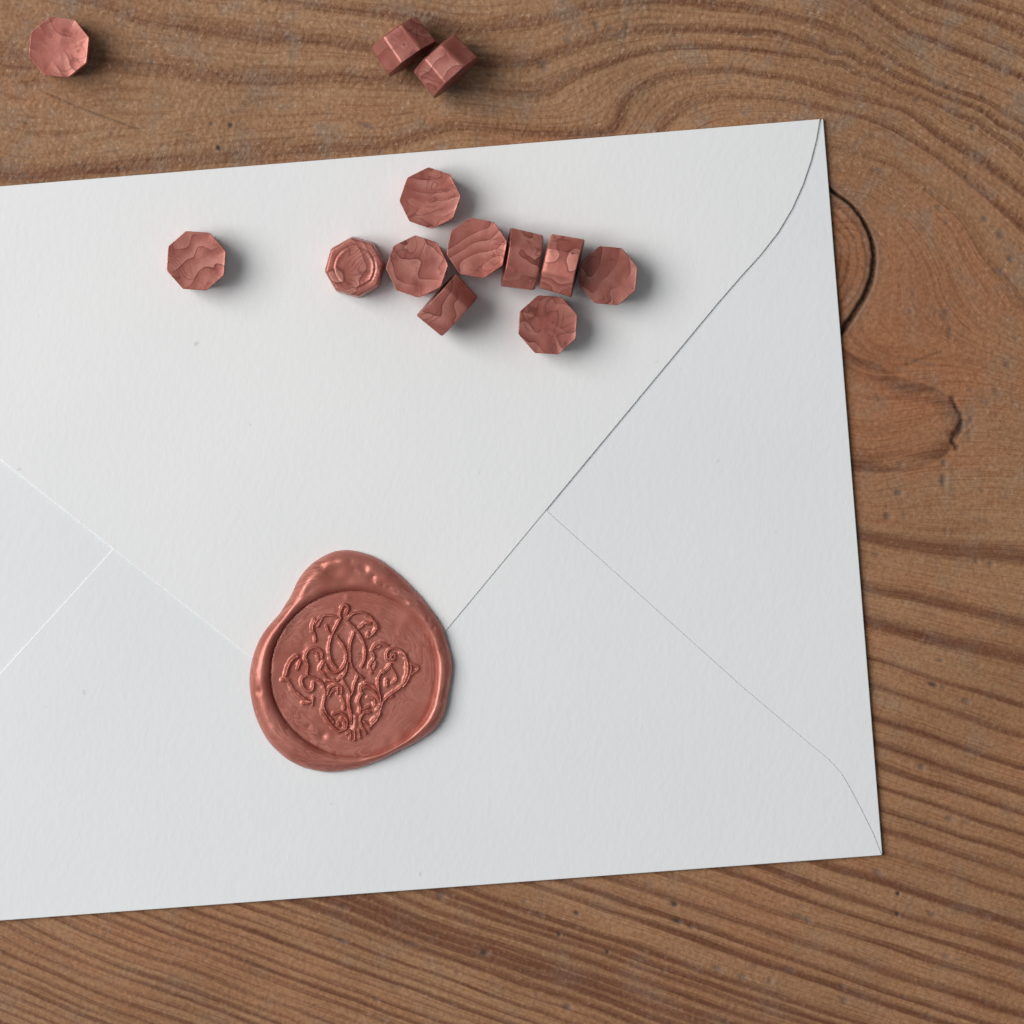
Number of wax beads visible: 13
